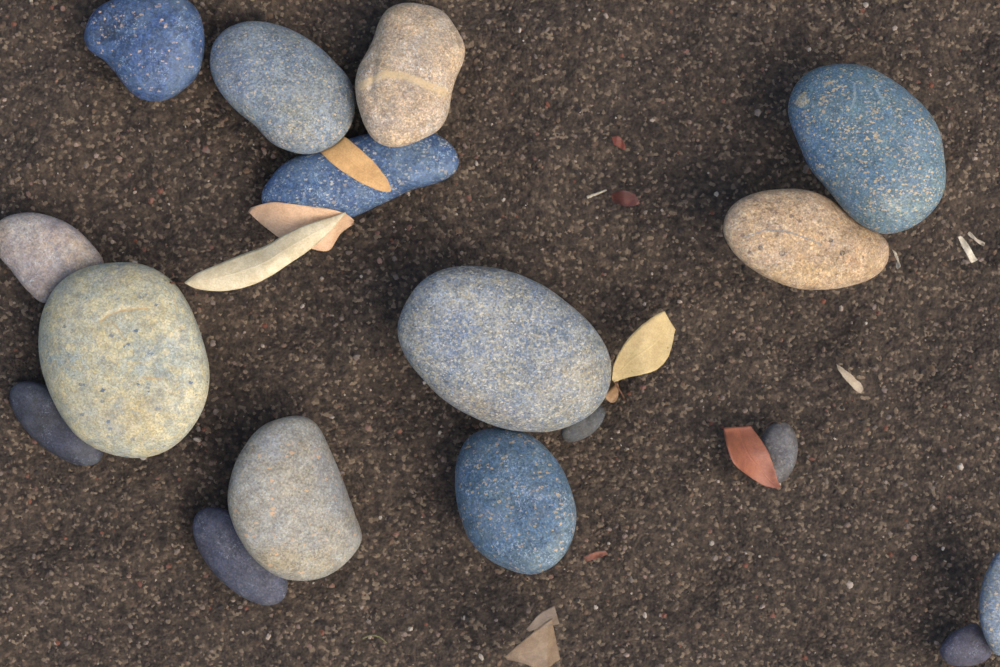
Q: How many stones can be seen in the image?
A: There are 17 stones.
